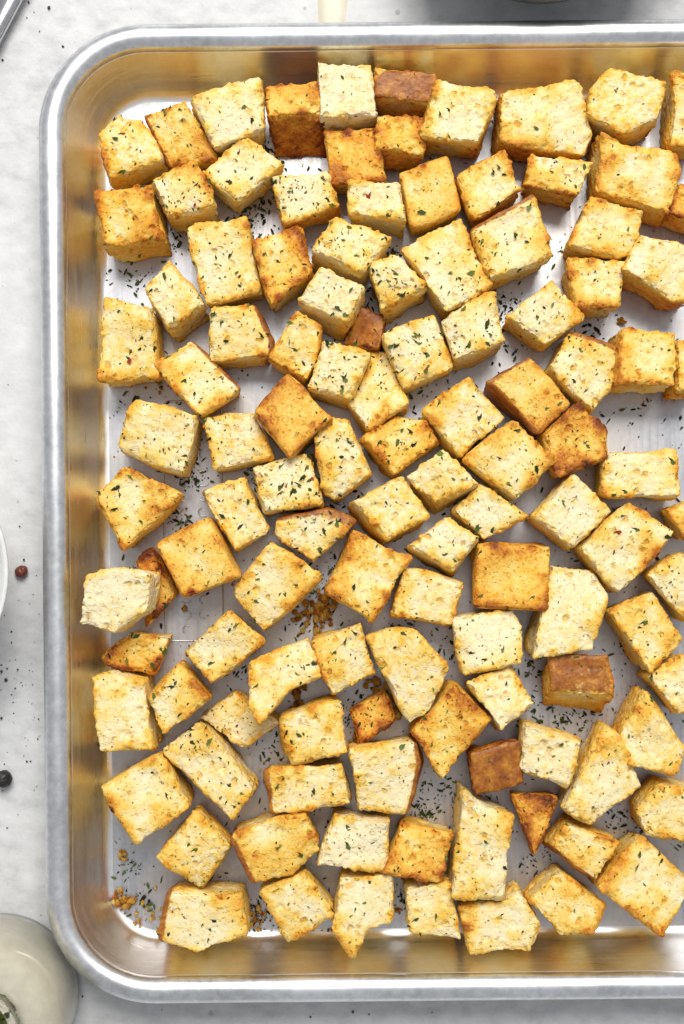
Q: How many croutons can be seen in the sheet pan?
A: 115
